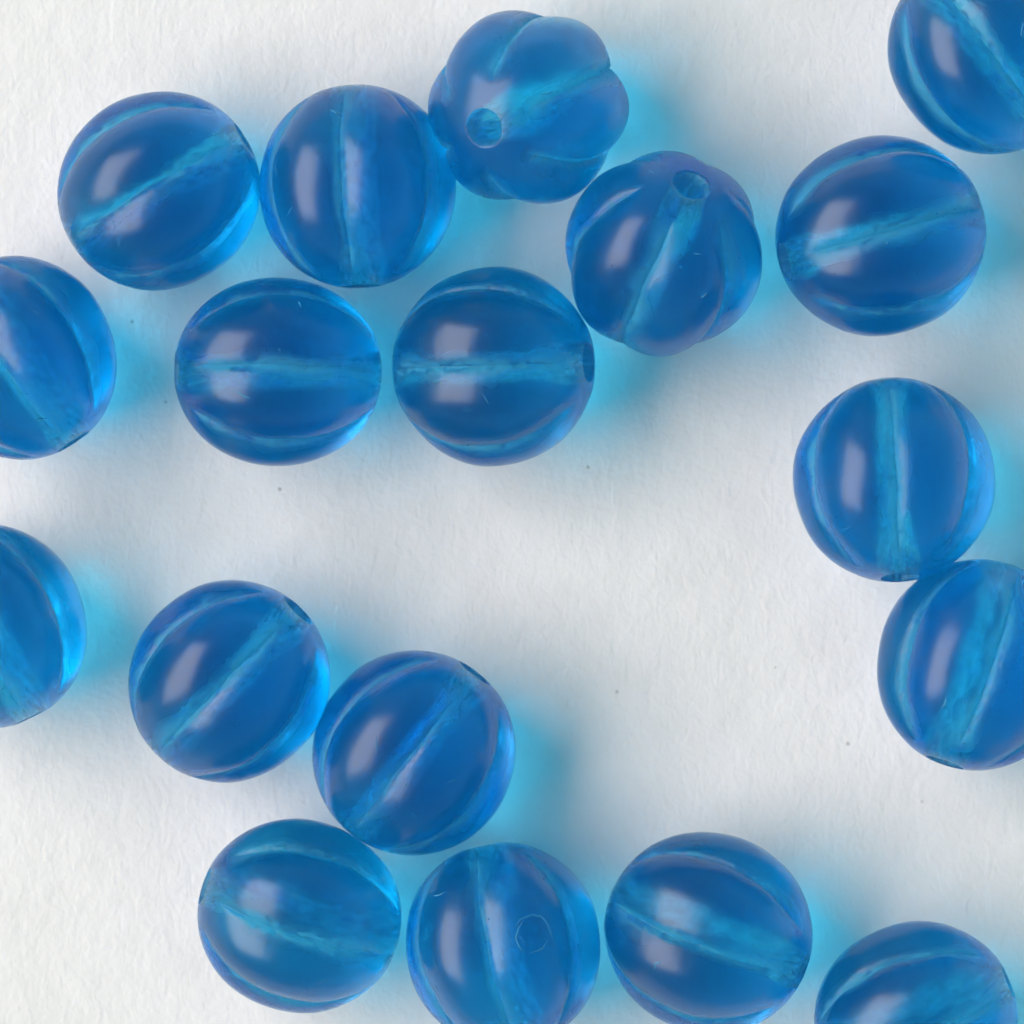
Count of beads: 18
